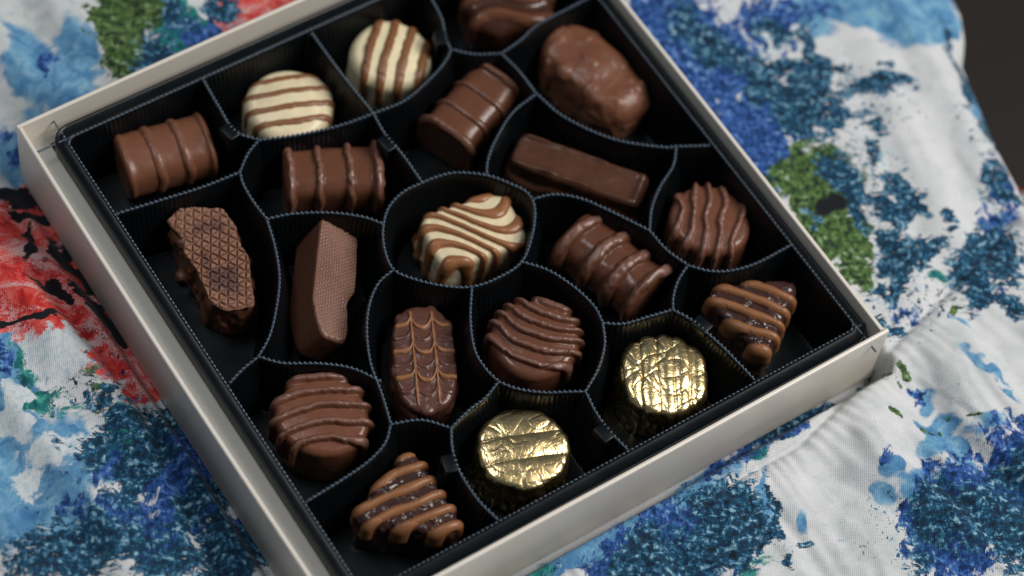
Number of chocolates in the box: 20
